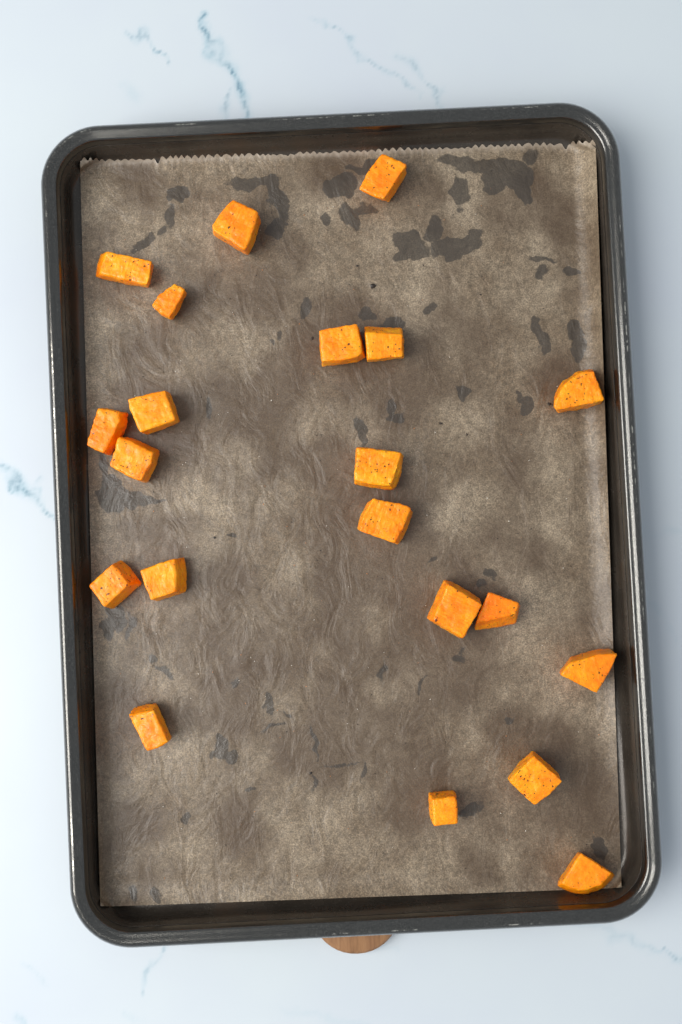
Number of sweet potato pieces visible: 21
